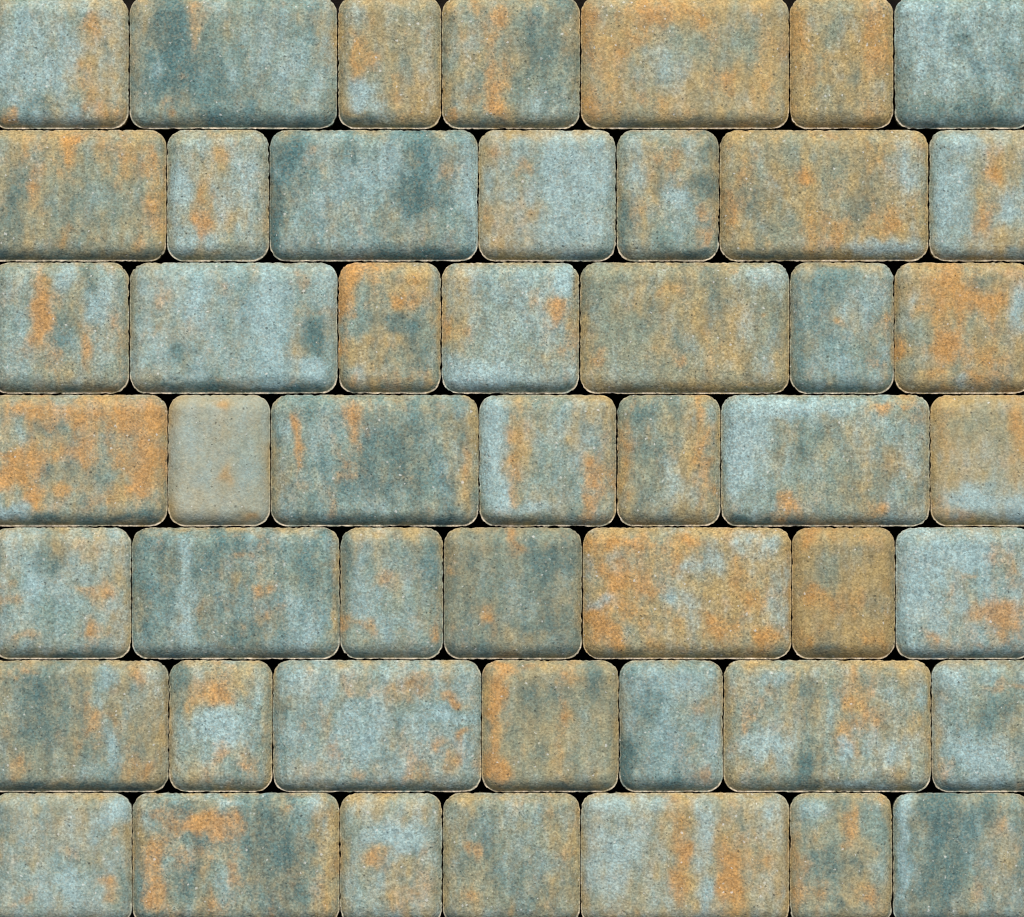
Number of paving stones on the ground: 49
